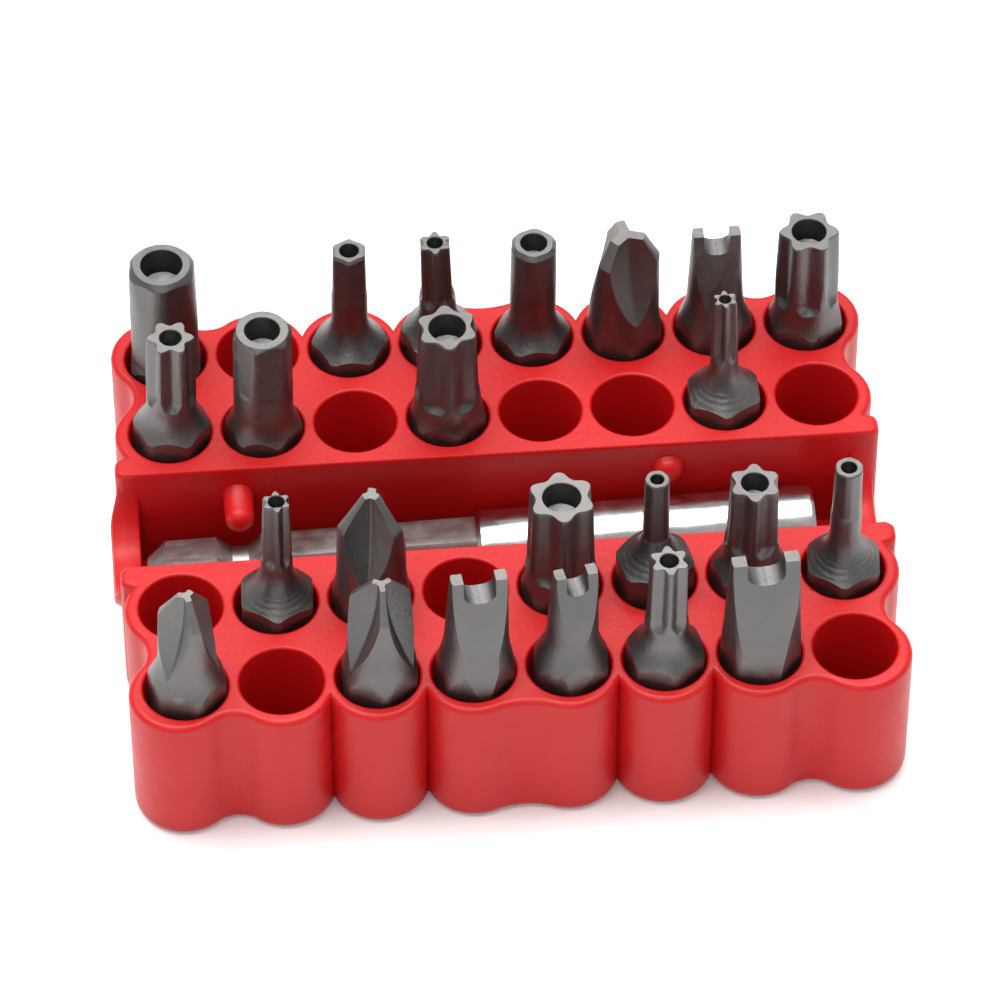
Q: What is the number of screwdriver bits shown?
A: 23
